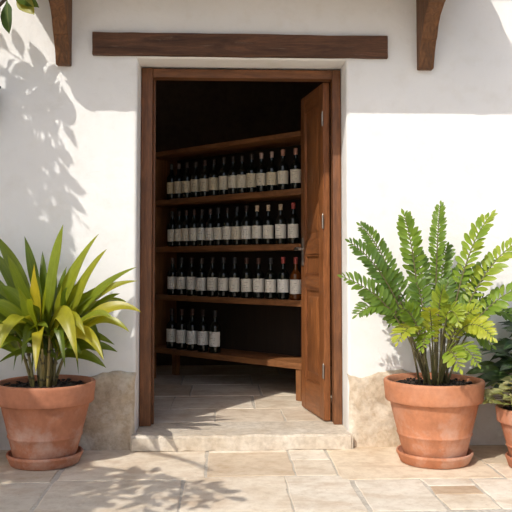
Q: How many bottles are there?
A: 45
